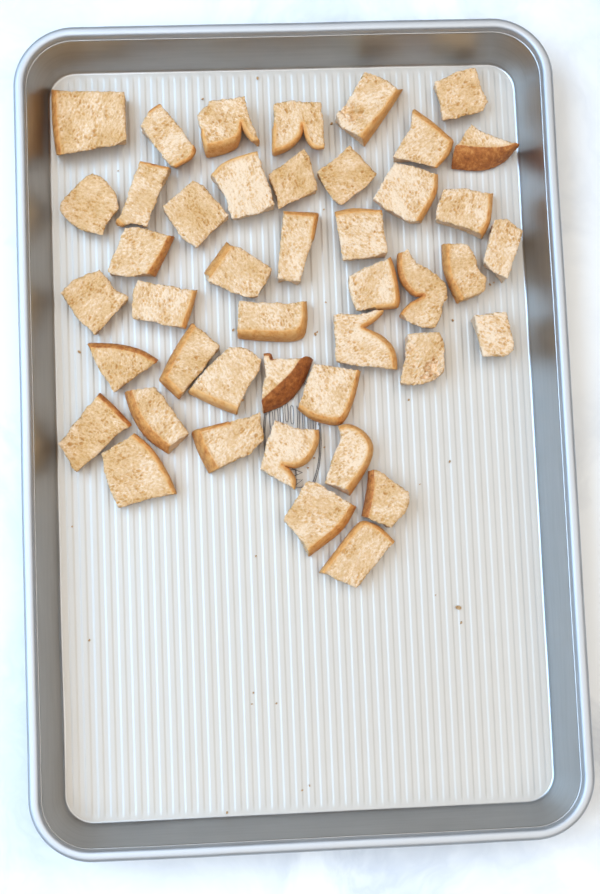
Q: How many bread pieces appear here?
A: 44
